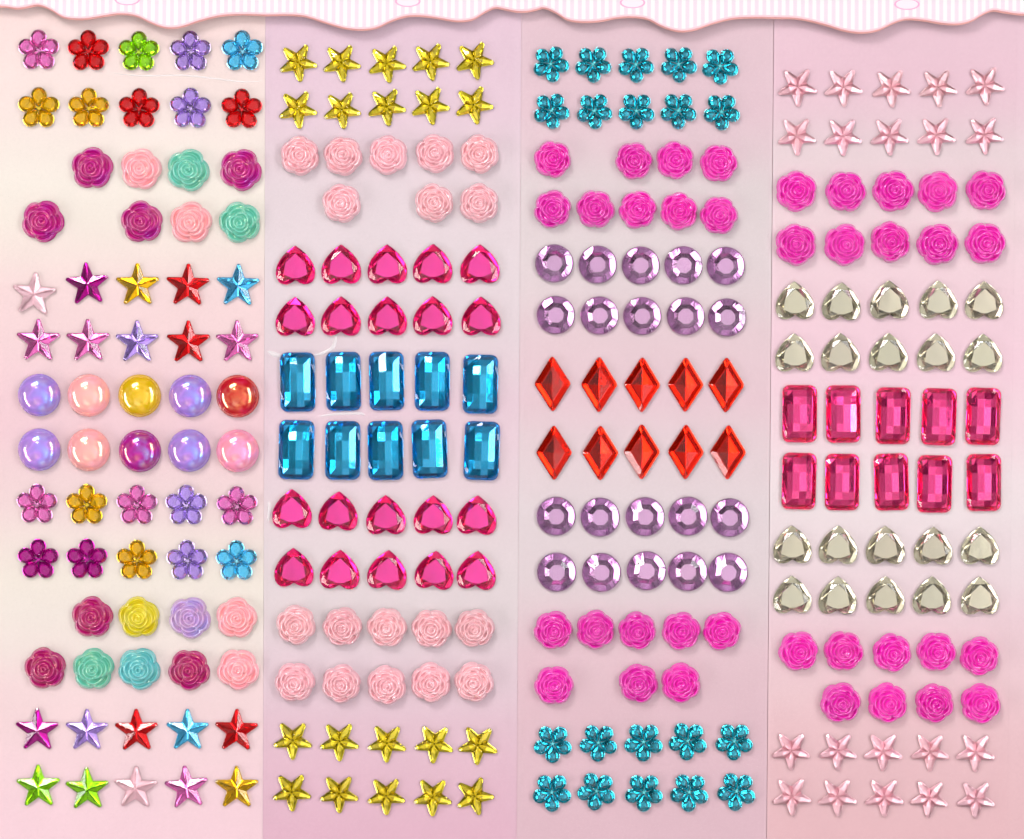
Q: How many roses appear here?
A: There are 71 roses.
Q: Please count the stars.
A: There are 60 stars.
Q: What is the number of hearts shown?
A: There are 40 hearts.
